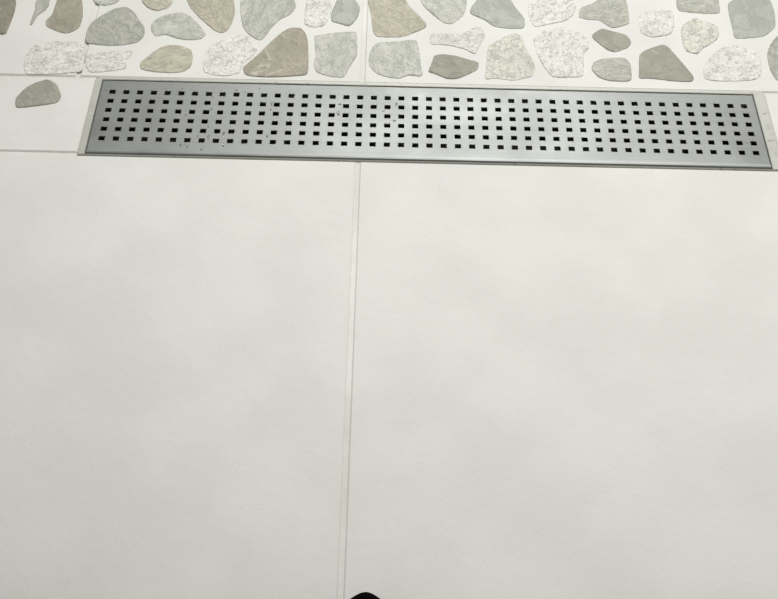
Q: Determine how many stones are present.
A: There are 37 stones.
